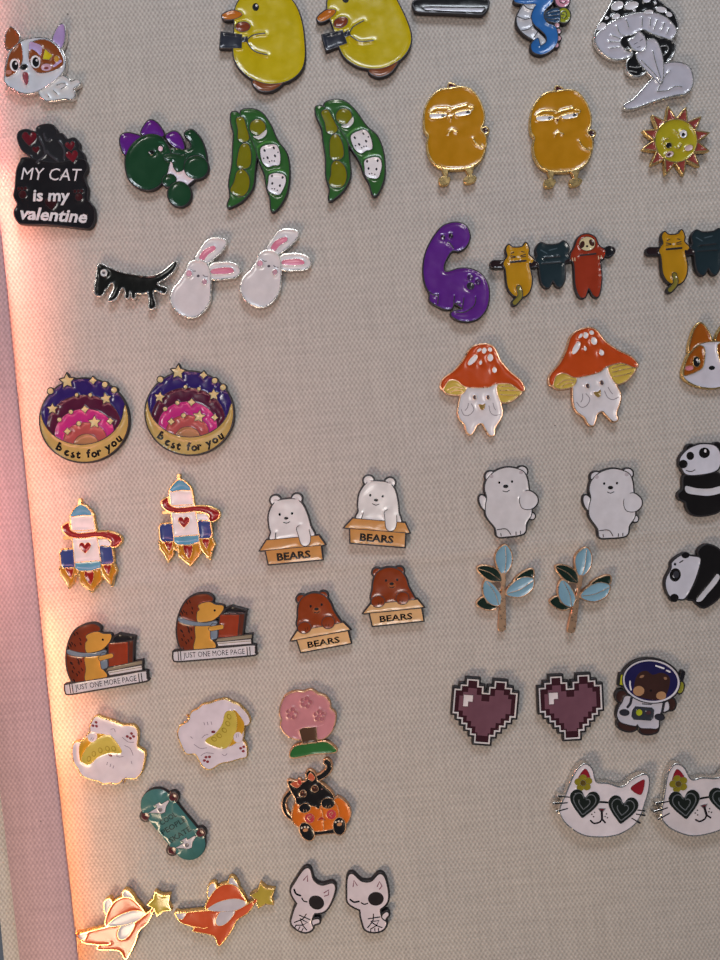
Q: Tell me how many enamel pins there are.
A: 52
